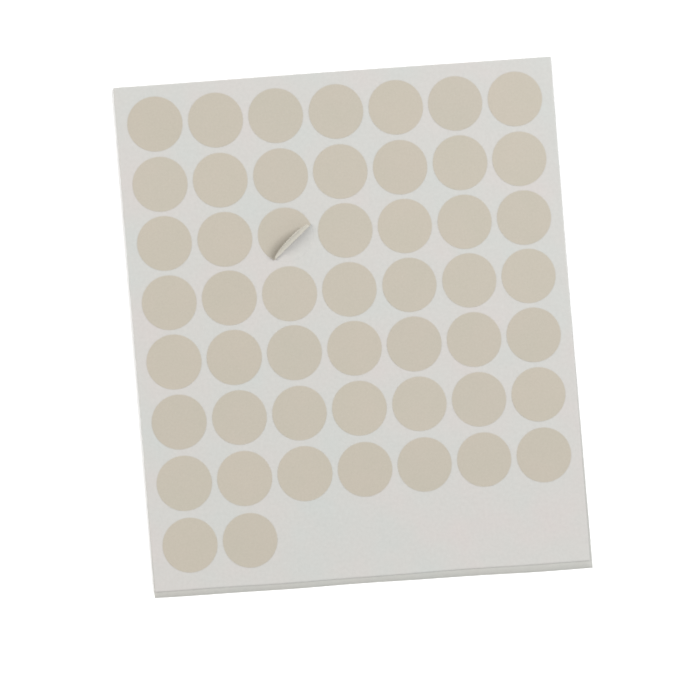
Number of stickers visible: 51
